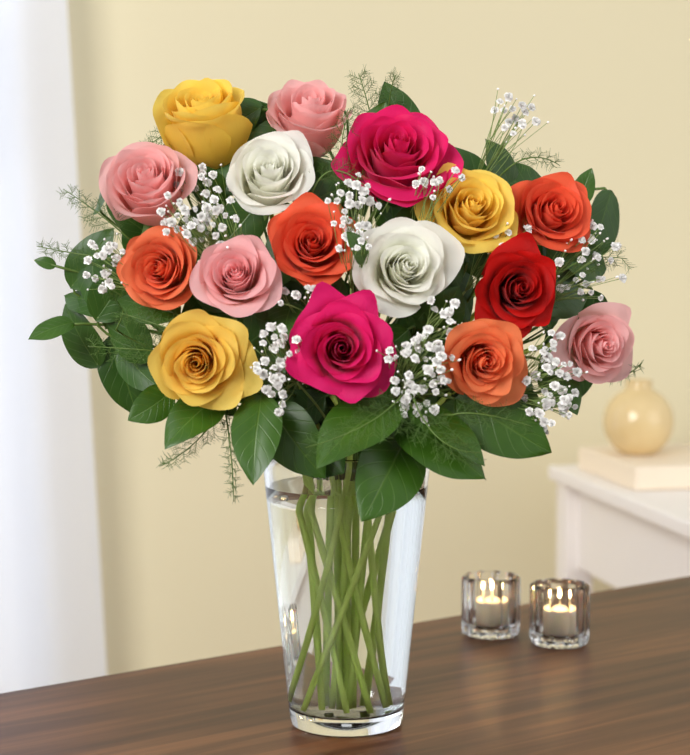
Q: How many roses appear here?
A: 16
